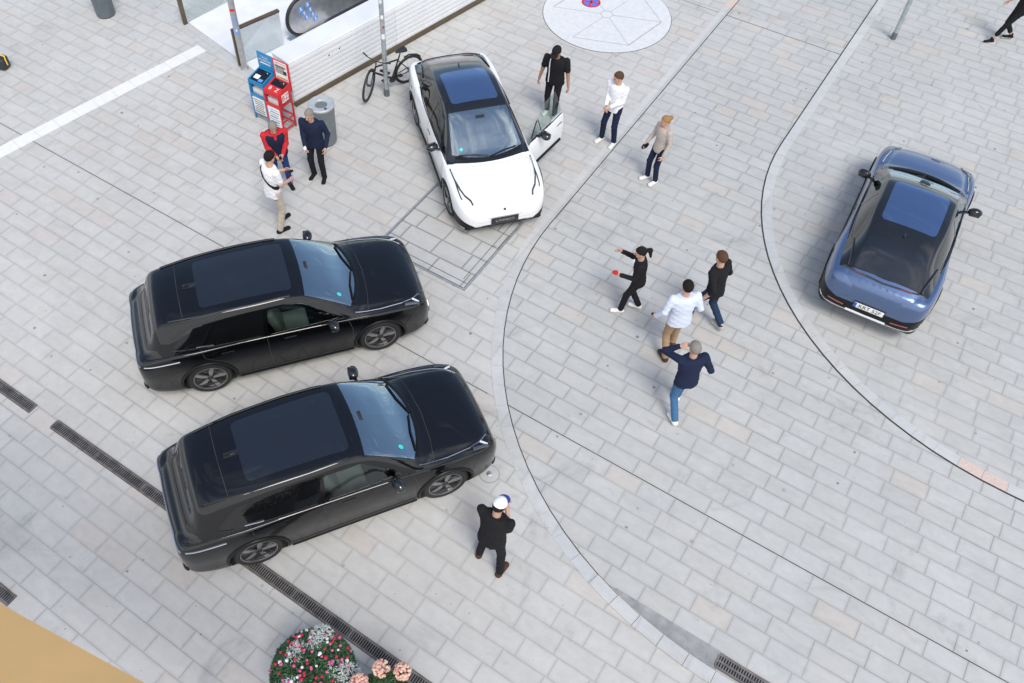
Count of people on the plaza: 12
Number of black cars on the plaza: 2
